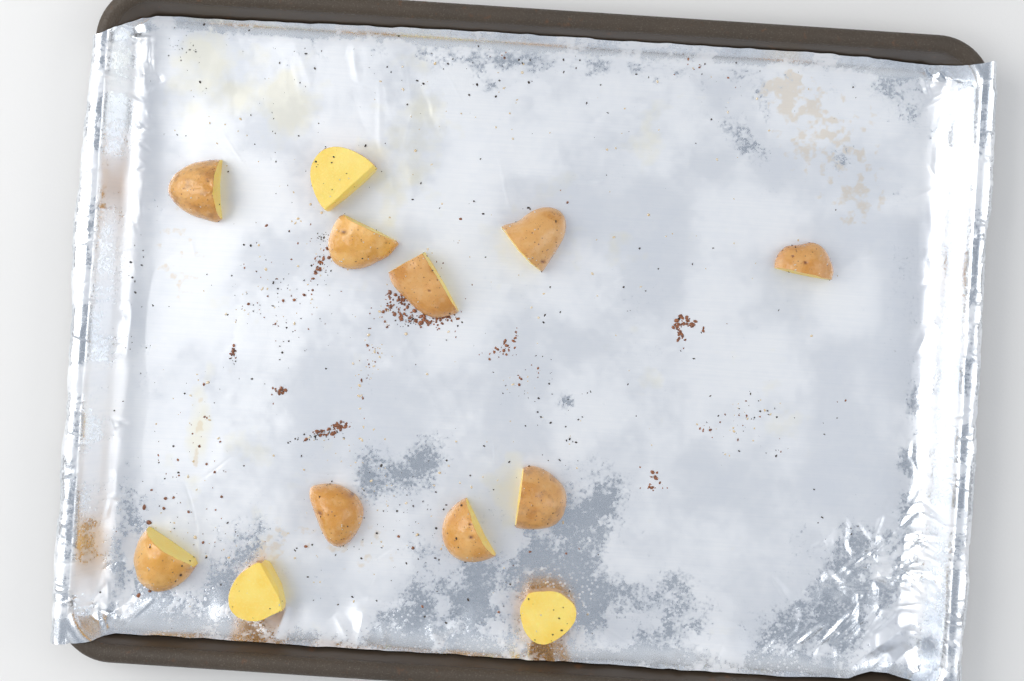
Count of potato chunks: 12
